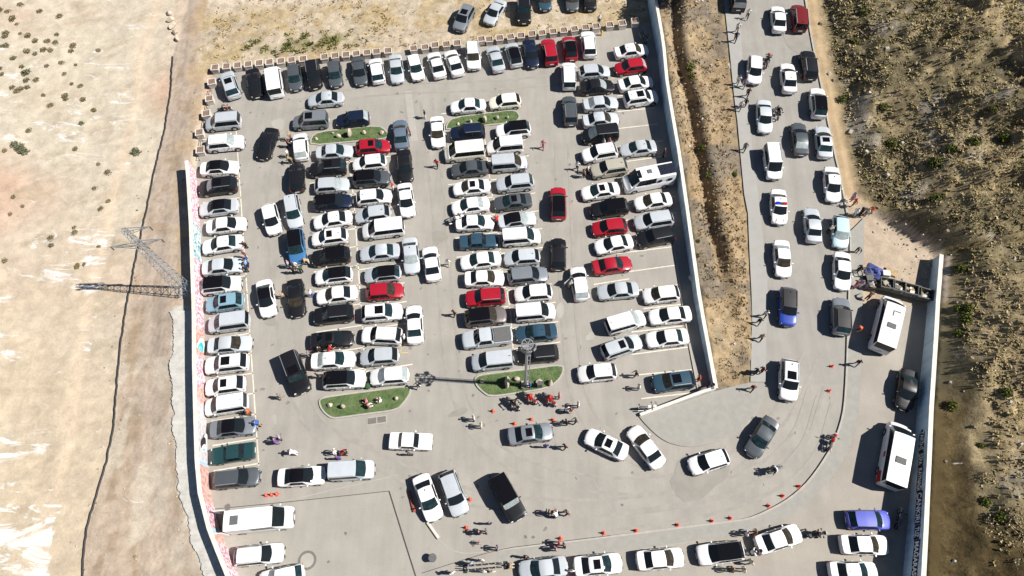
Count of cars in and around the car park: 187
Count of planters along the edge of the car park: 41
